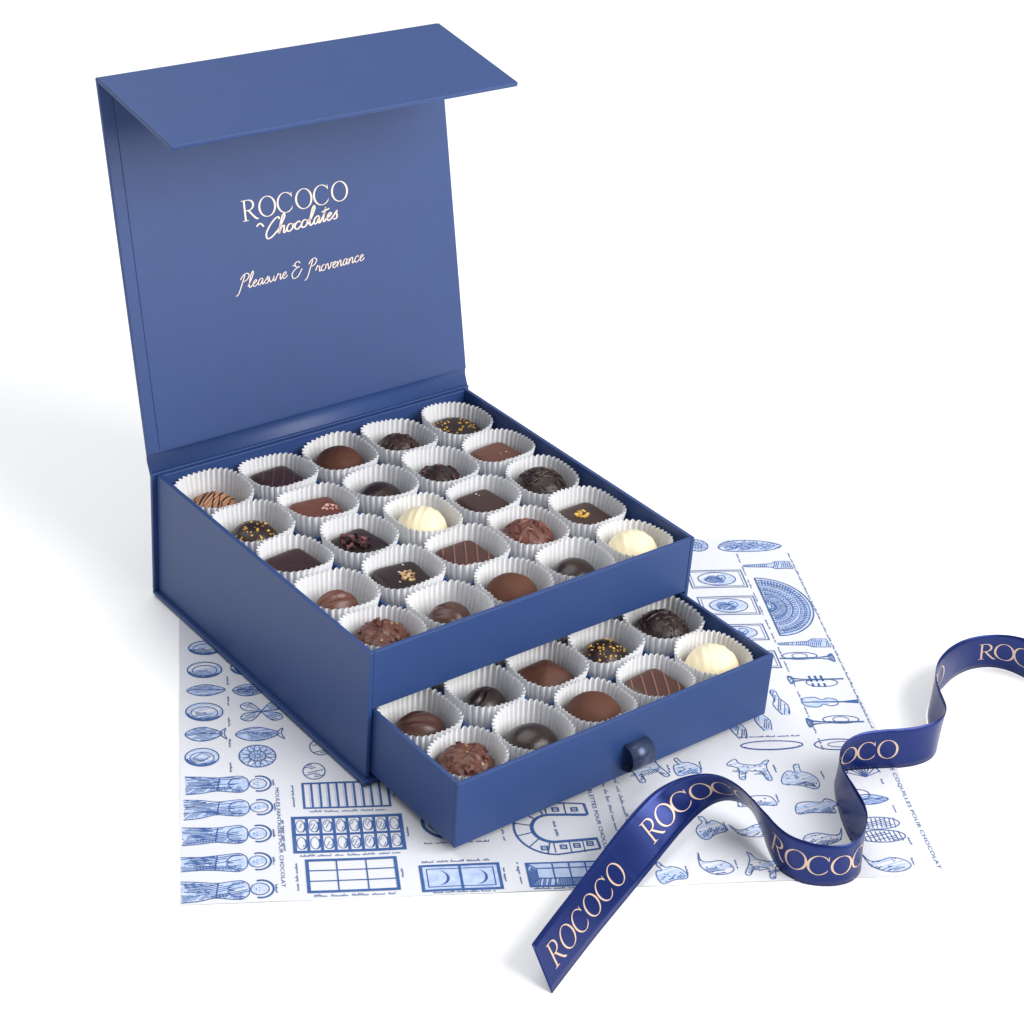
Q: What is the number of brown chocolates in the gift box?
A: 32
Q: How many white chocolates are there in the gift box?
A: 3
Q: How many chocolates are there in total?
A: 35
